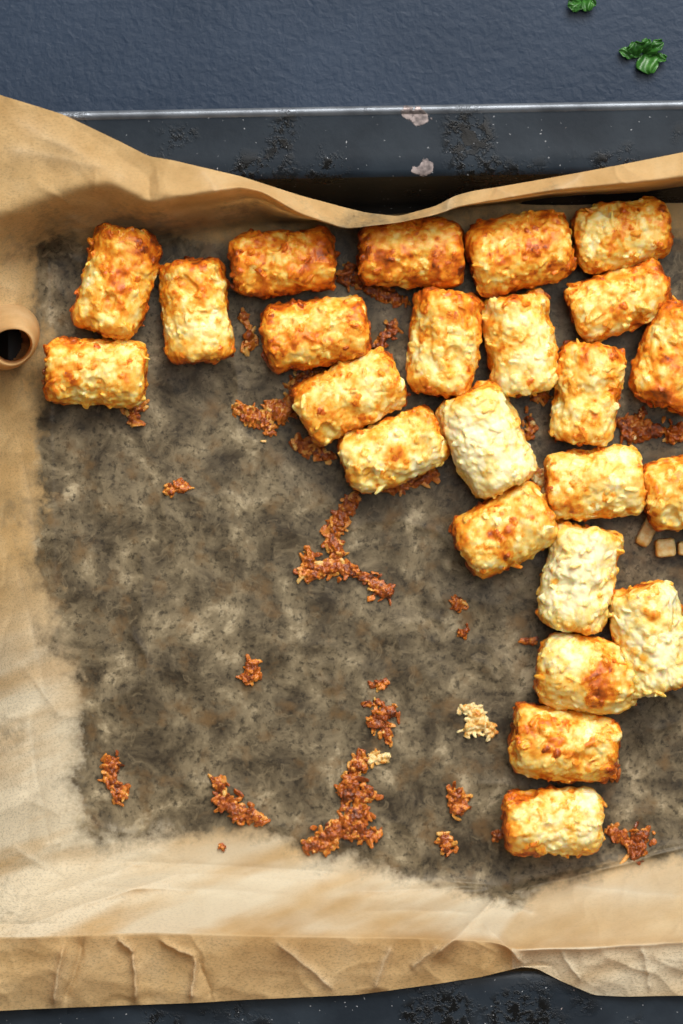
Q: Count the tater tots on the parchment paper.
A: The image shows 24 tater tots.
